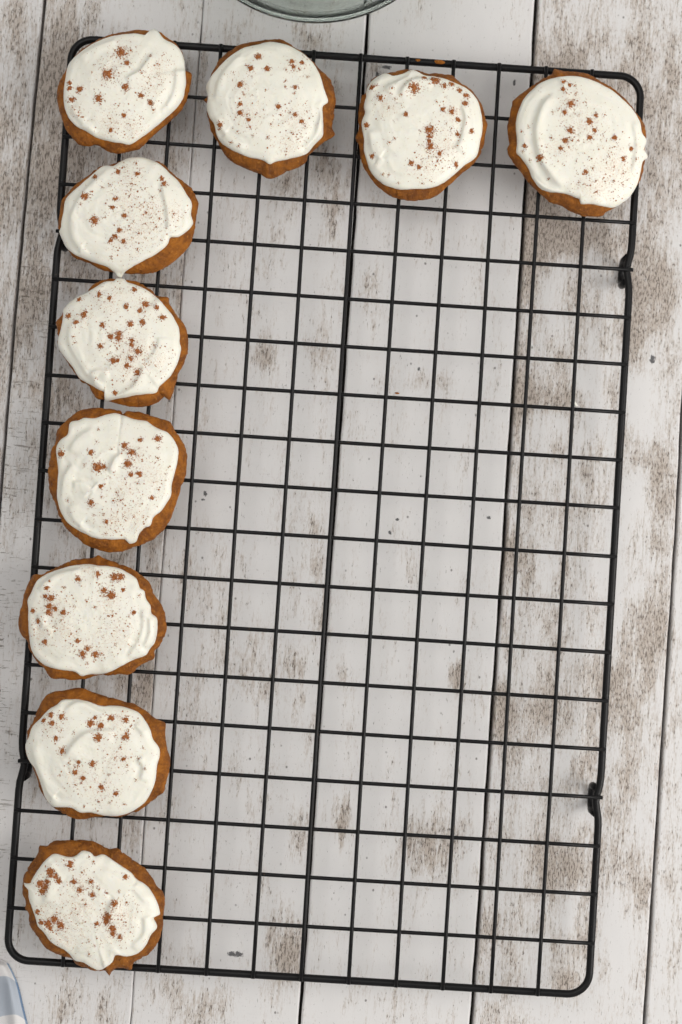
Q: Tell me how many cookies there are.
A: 10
